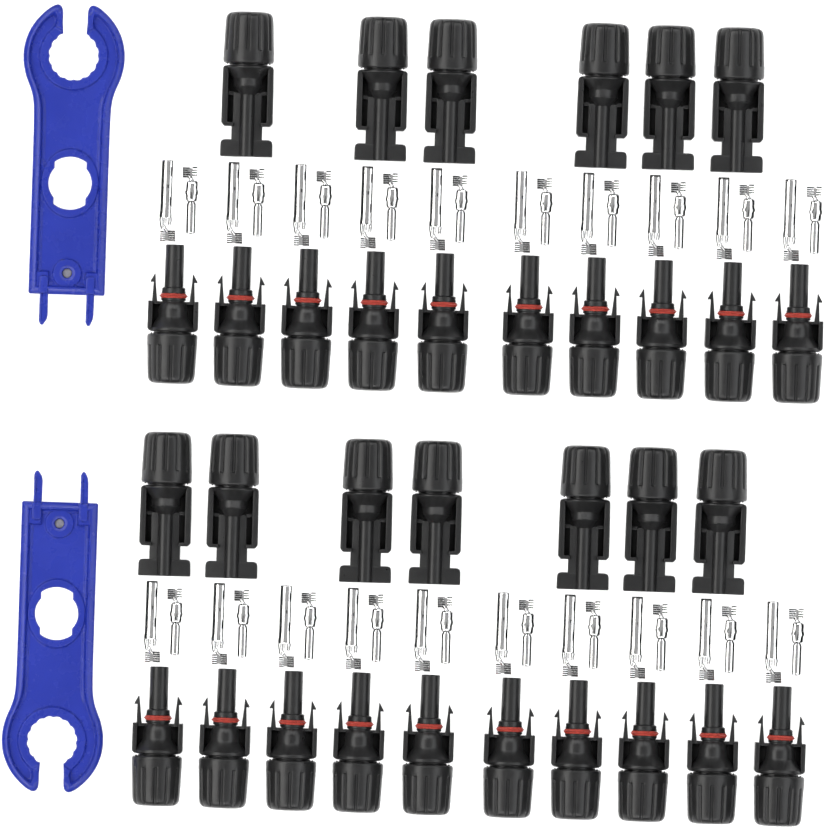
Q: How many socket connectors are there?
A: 13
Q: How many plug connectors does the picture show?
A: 20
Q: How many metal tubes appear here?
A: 20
